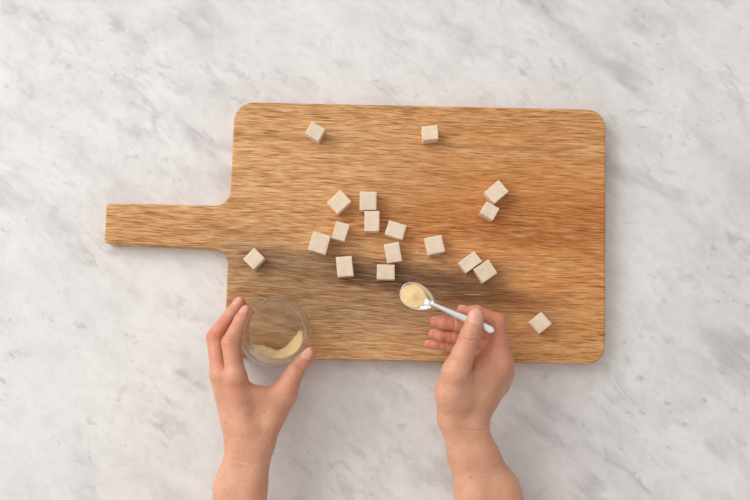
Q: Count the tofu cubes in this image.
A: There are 18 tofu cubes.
